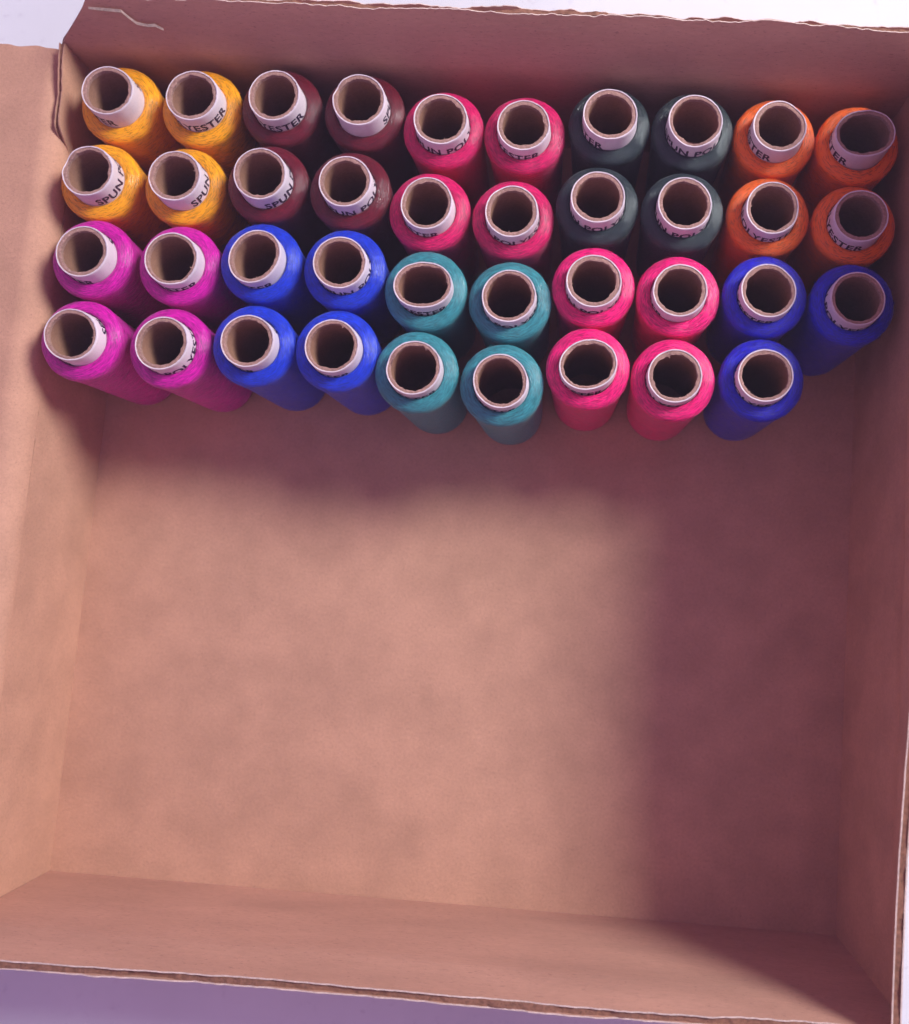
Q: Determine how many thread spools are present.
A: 39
